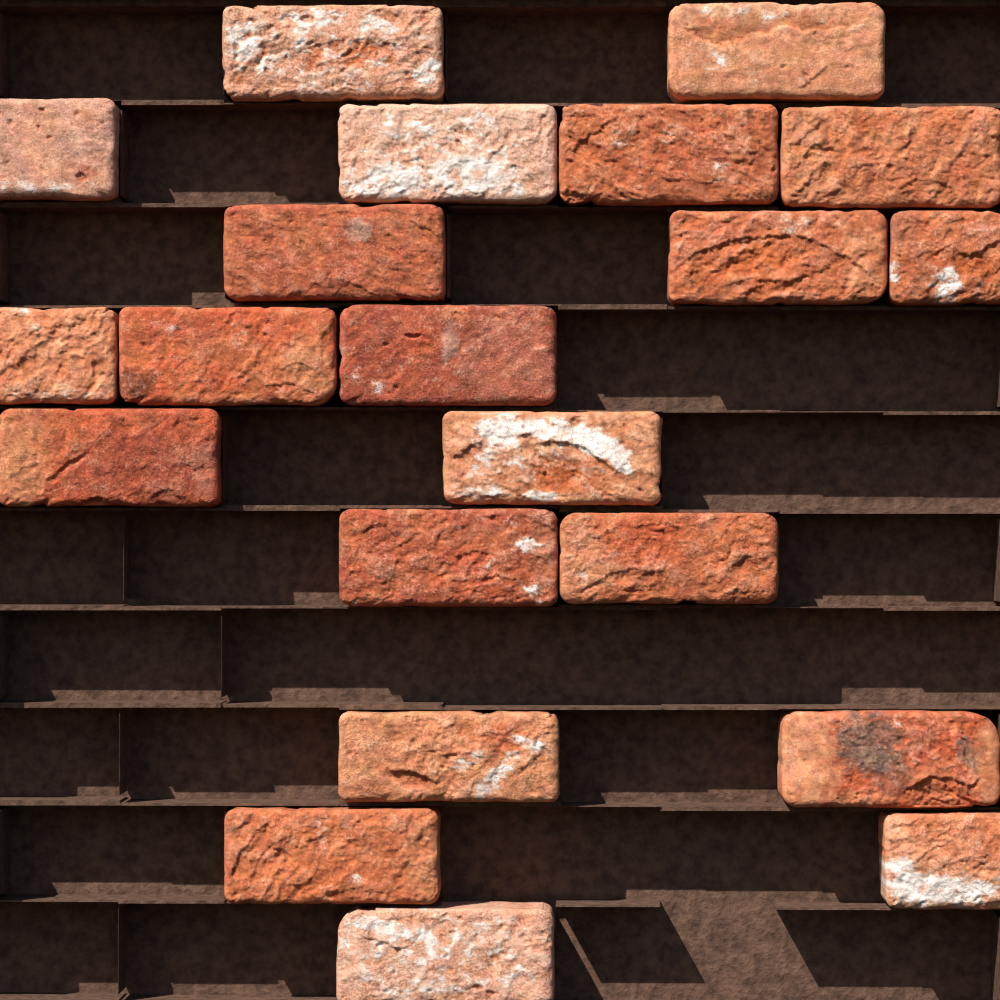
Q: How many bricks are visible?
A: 21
